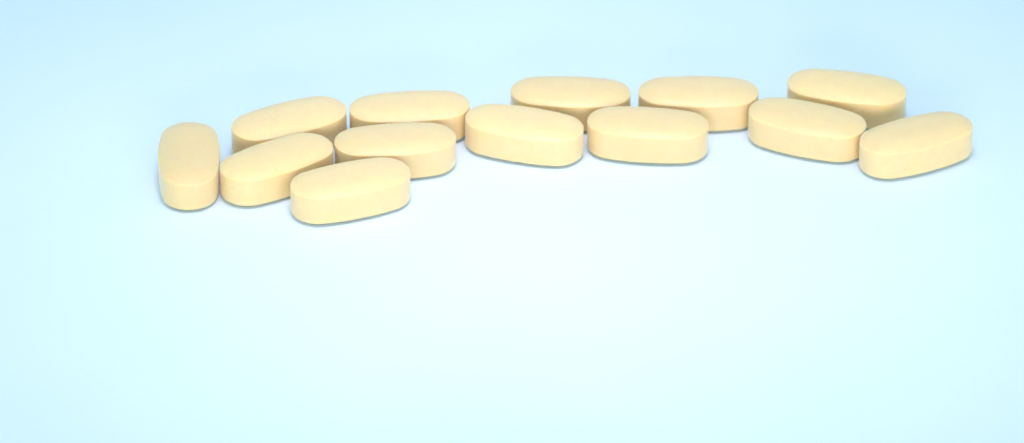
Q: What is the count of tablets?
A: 13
